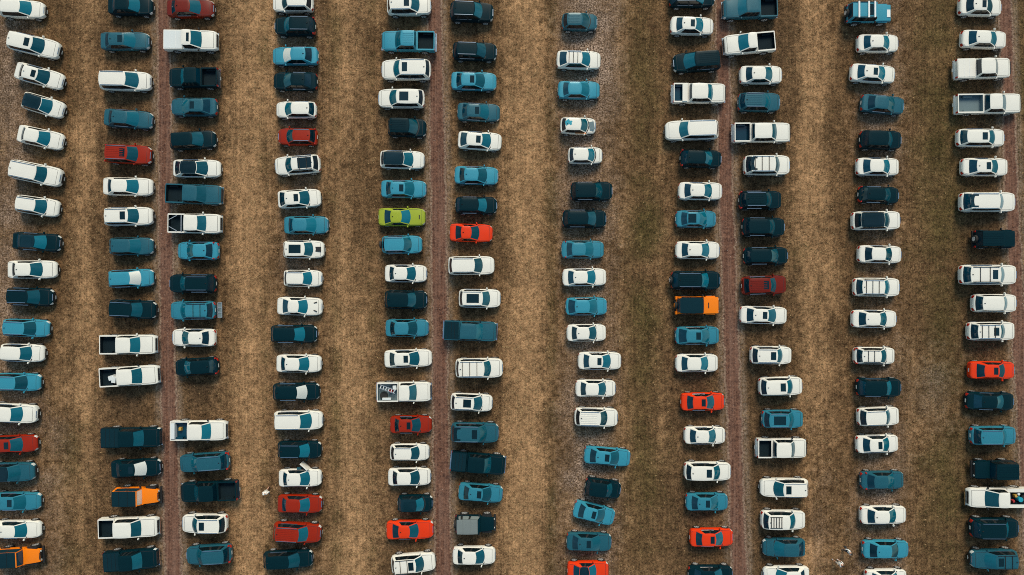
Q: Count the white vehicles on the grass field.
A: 99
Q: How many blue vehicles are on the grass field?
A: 46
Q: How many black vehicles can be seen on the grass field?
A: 44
